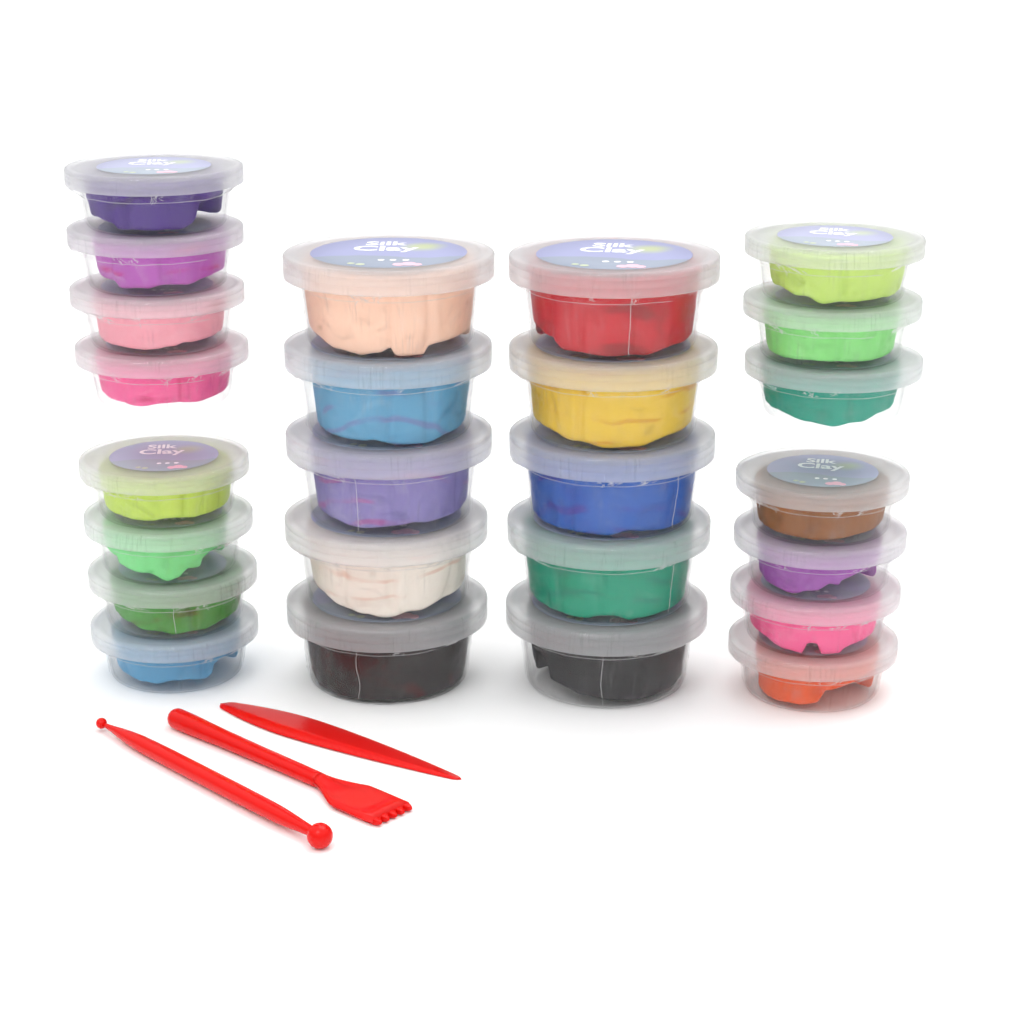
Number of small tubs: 15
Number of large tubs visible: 10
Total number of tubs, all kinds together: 25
